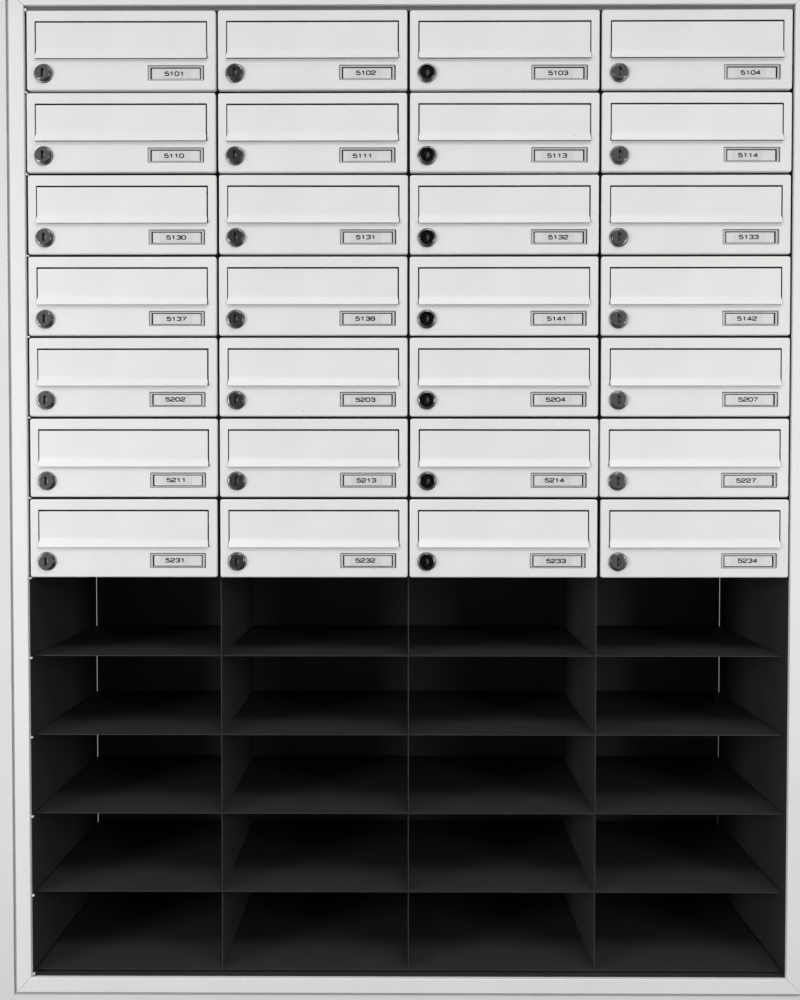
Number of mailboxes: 28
